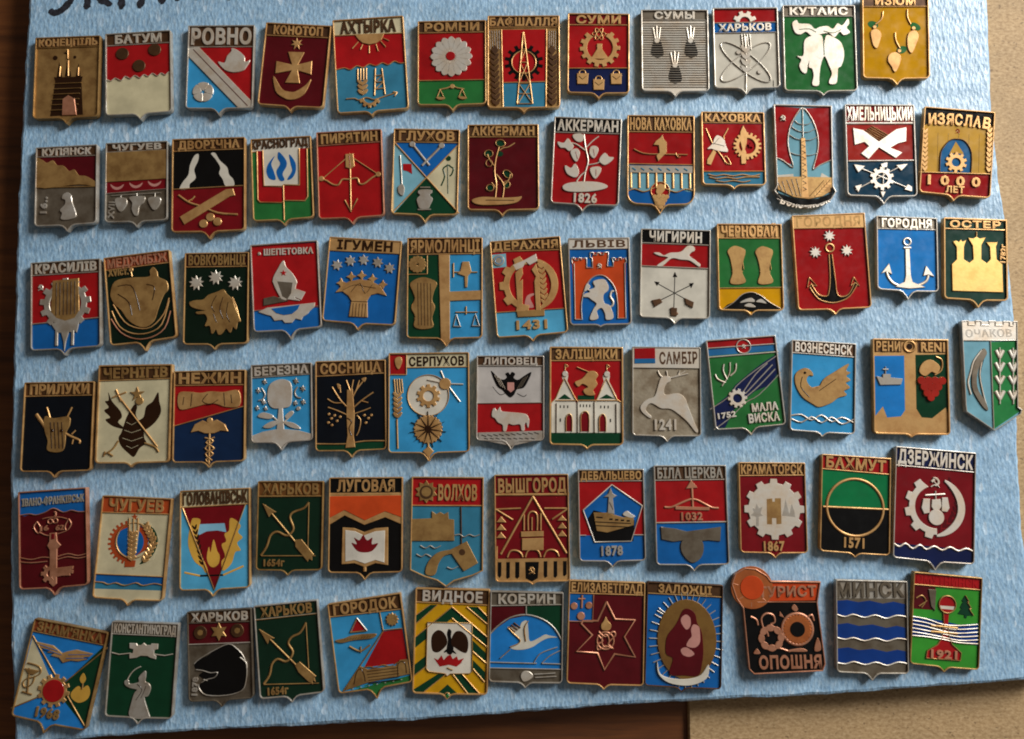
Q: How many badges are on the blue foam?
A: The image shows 75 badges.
